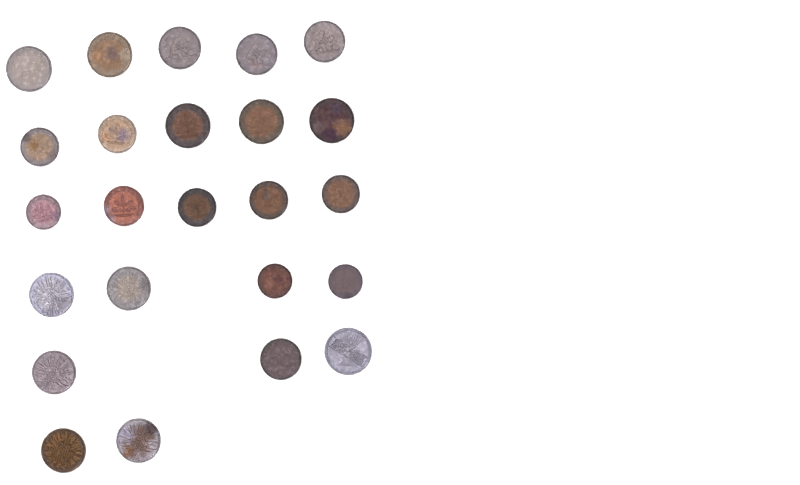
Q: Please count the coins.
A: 24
